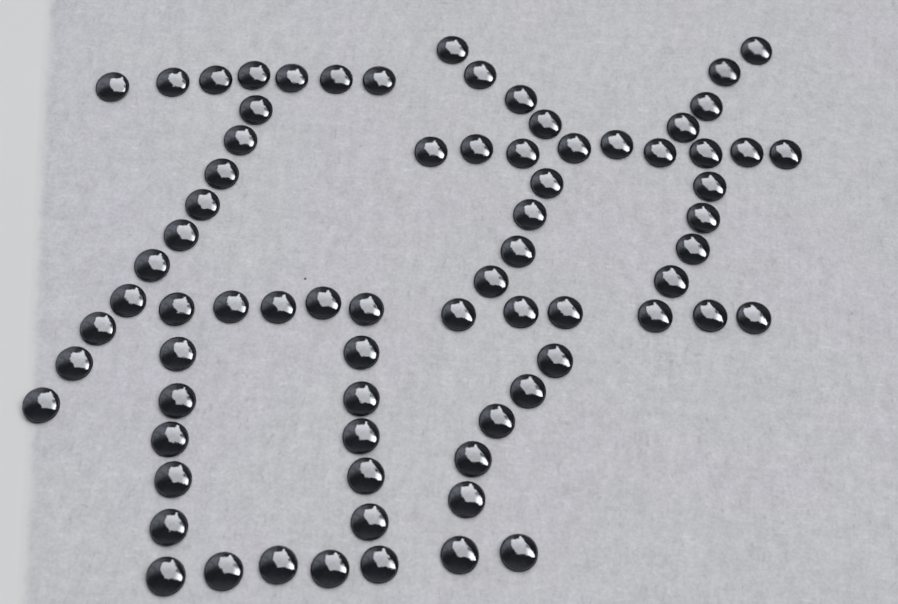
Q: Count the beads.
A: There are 75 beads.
